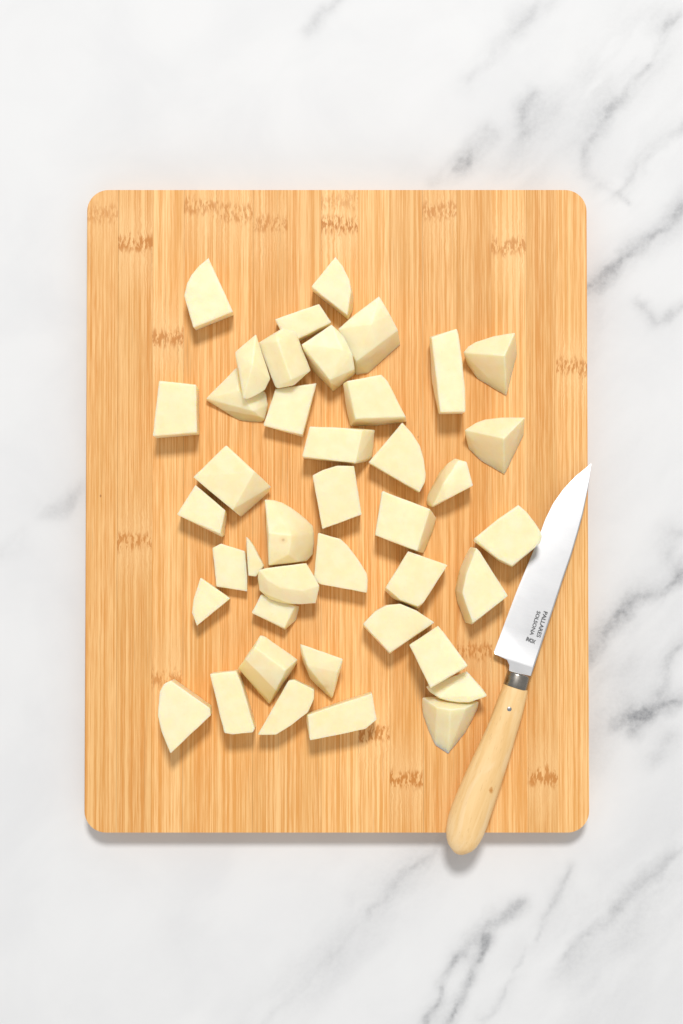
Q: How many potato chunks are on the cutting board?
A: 41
